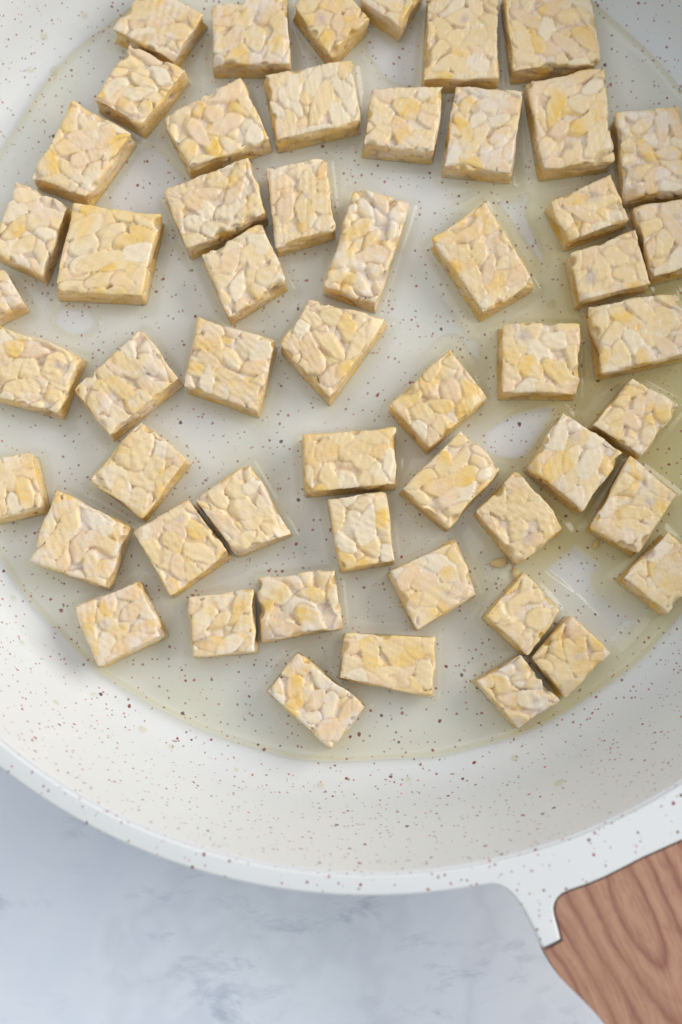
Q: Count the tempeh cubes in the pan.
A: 54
